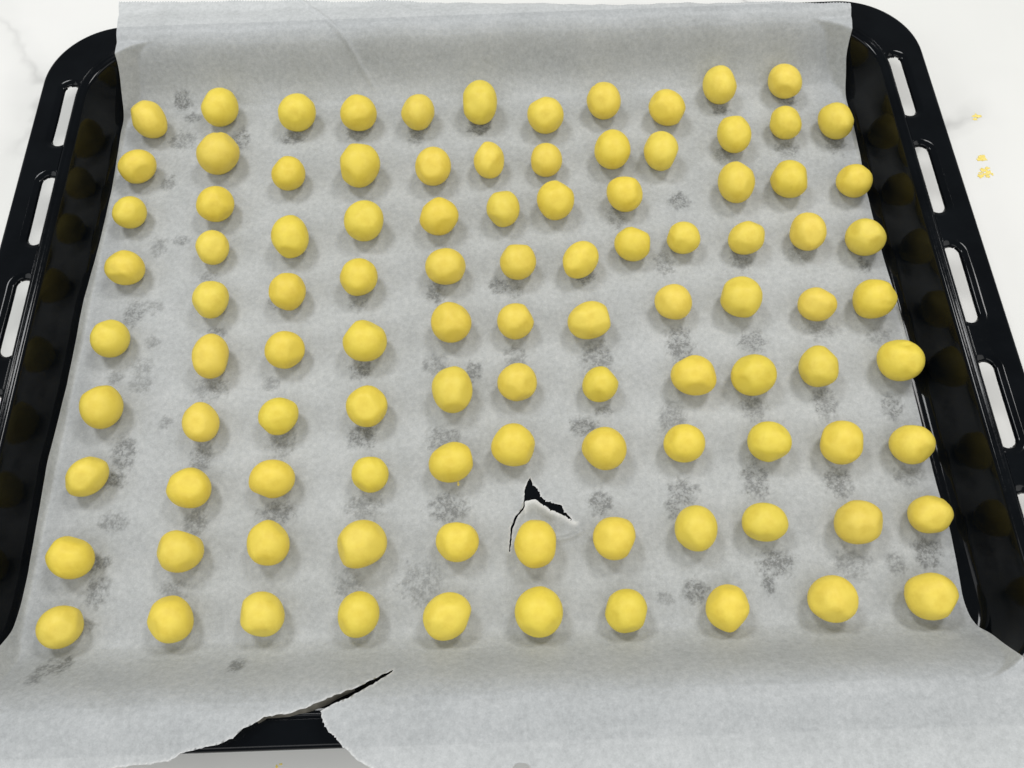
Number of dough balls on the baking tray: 101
